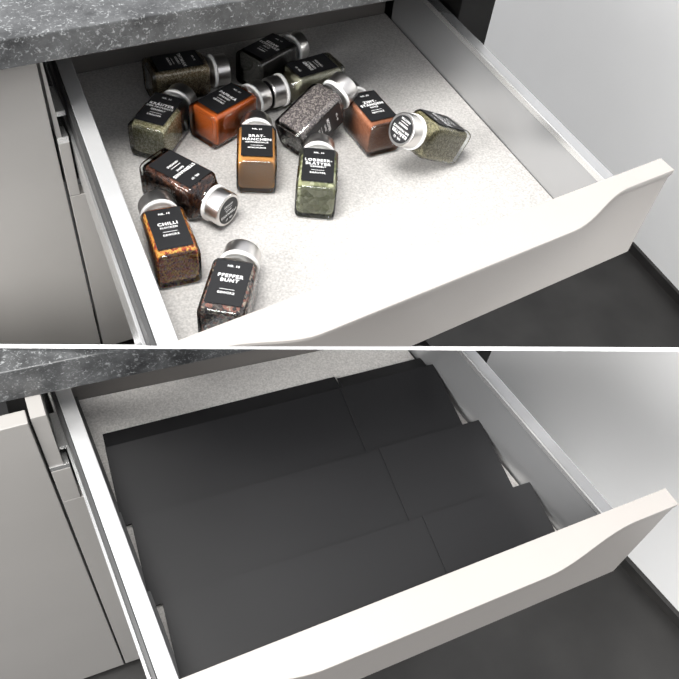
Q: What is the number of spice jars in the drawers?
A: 13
